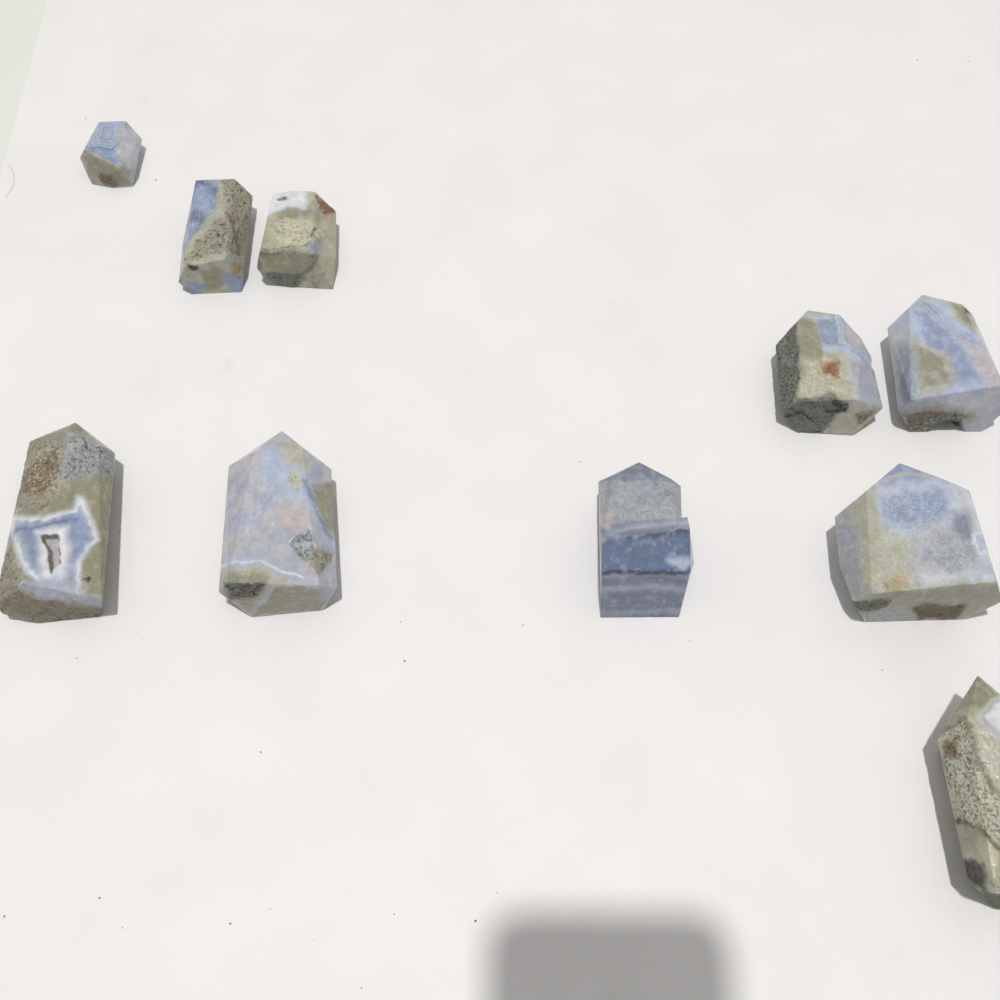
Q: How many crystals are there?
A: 10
